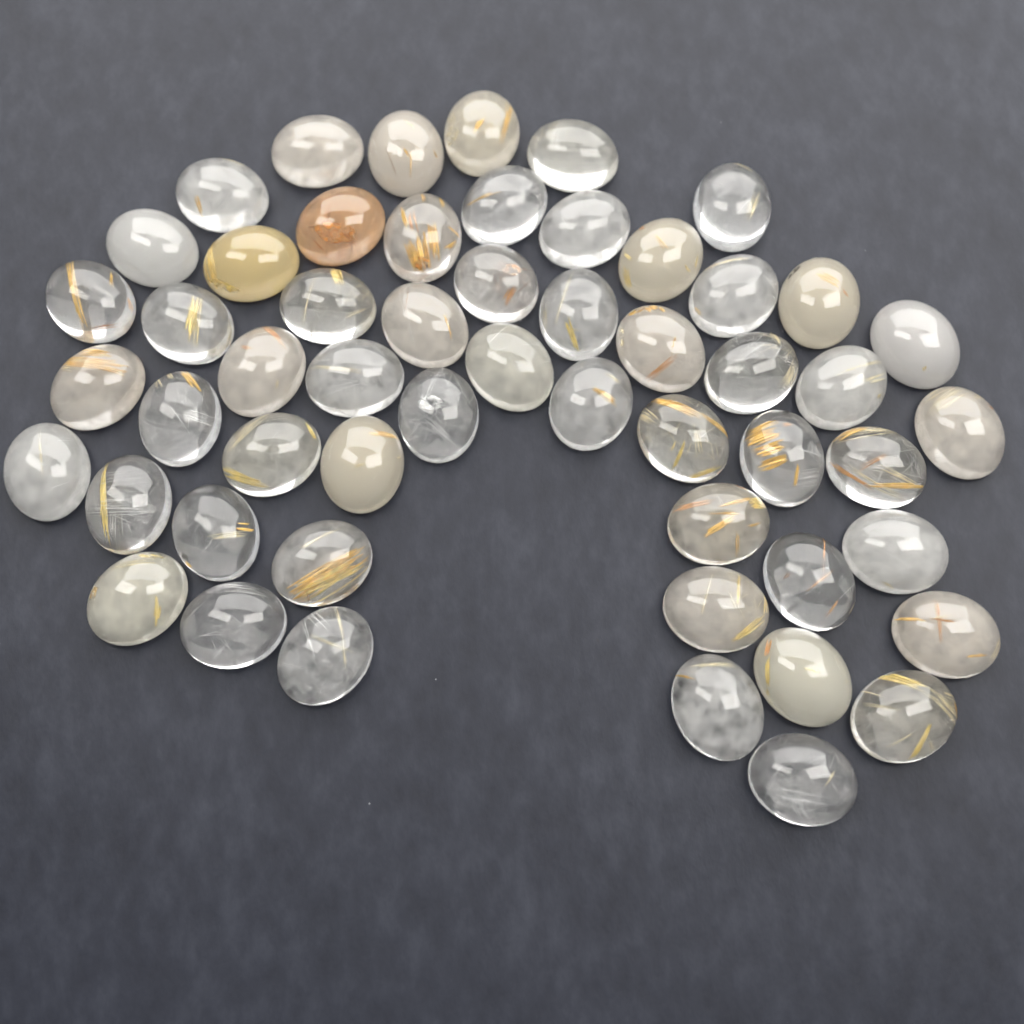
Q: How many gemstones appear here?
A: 54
